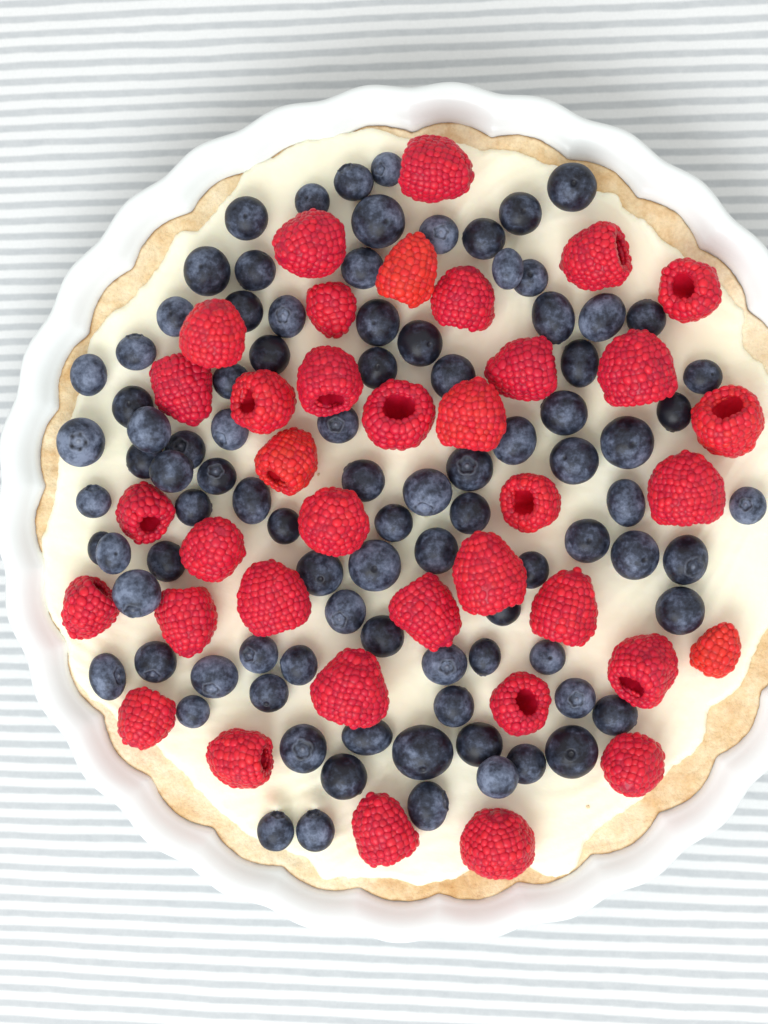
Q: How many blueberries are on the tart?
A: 94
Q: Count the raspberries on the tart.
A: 37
